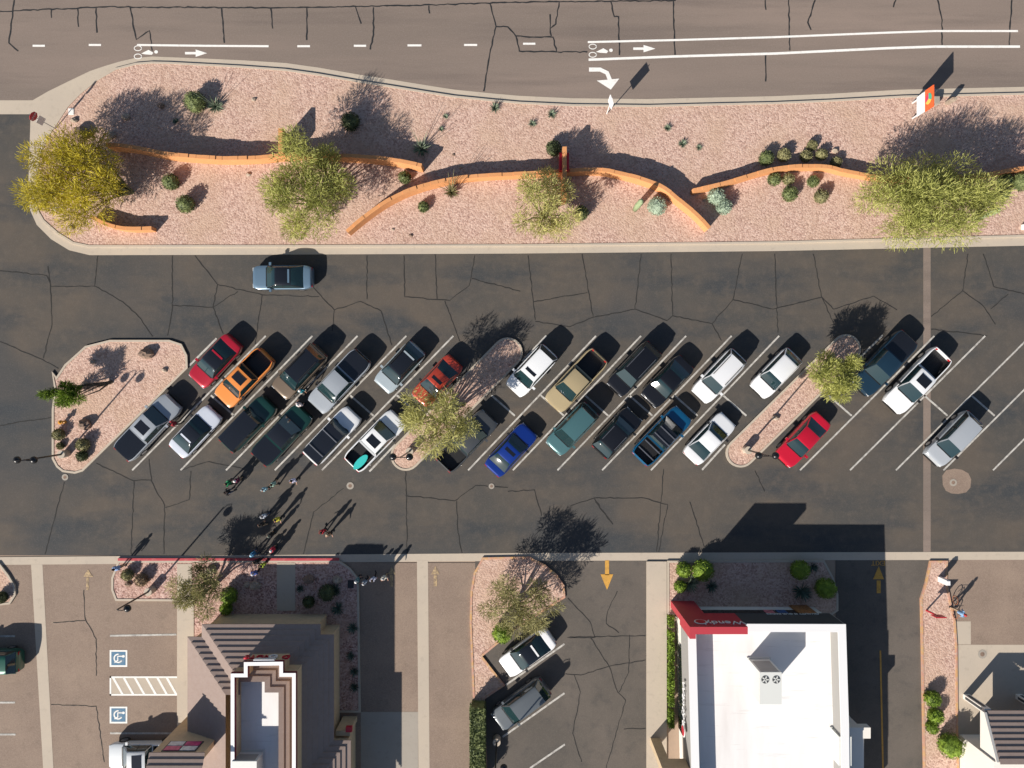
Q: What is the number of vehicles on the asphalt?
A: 33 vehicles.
